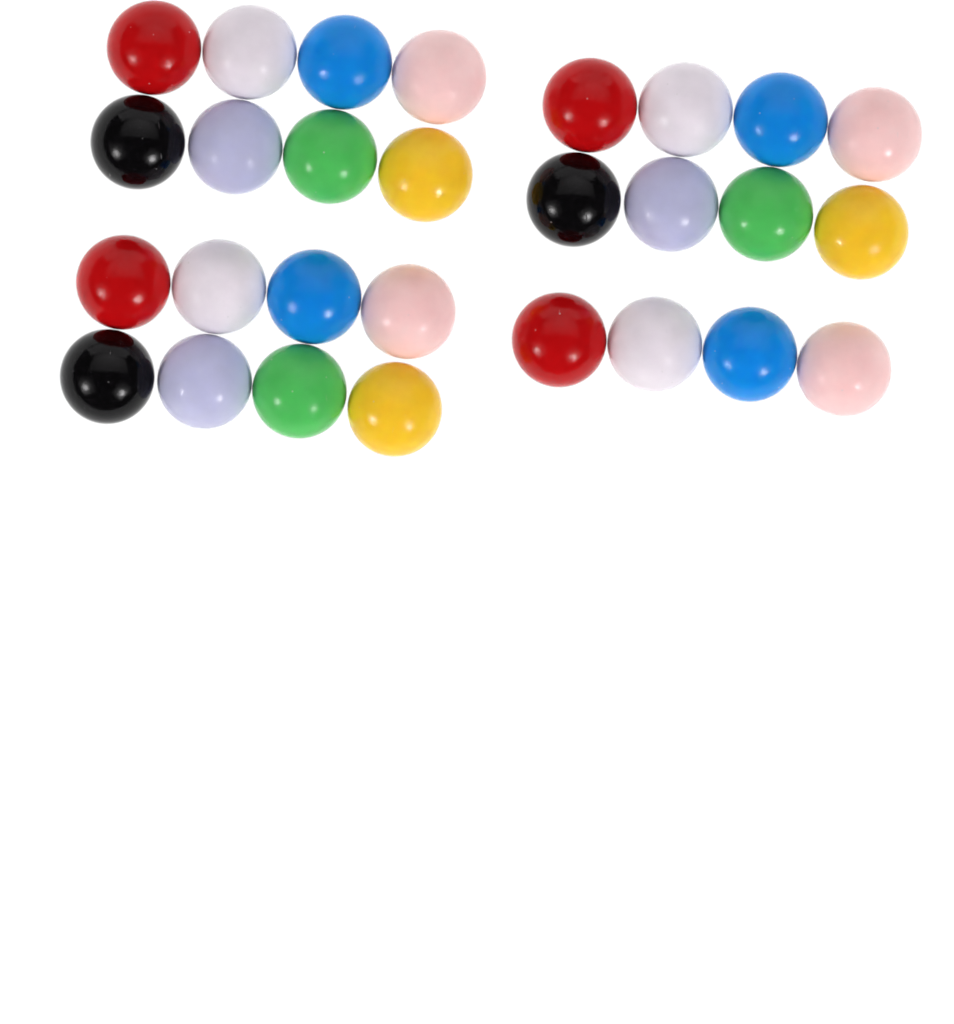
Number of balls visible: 28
